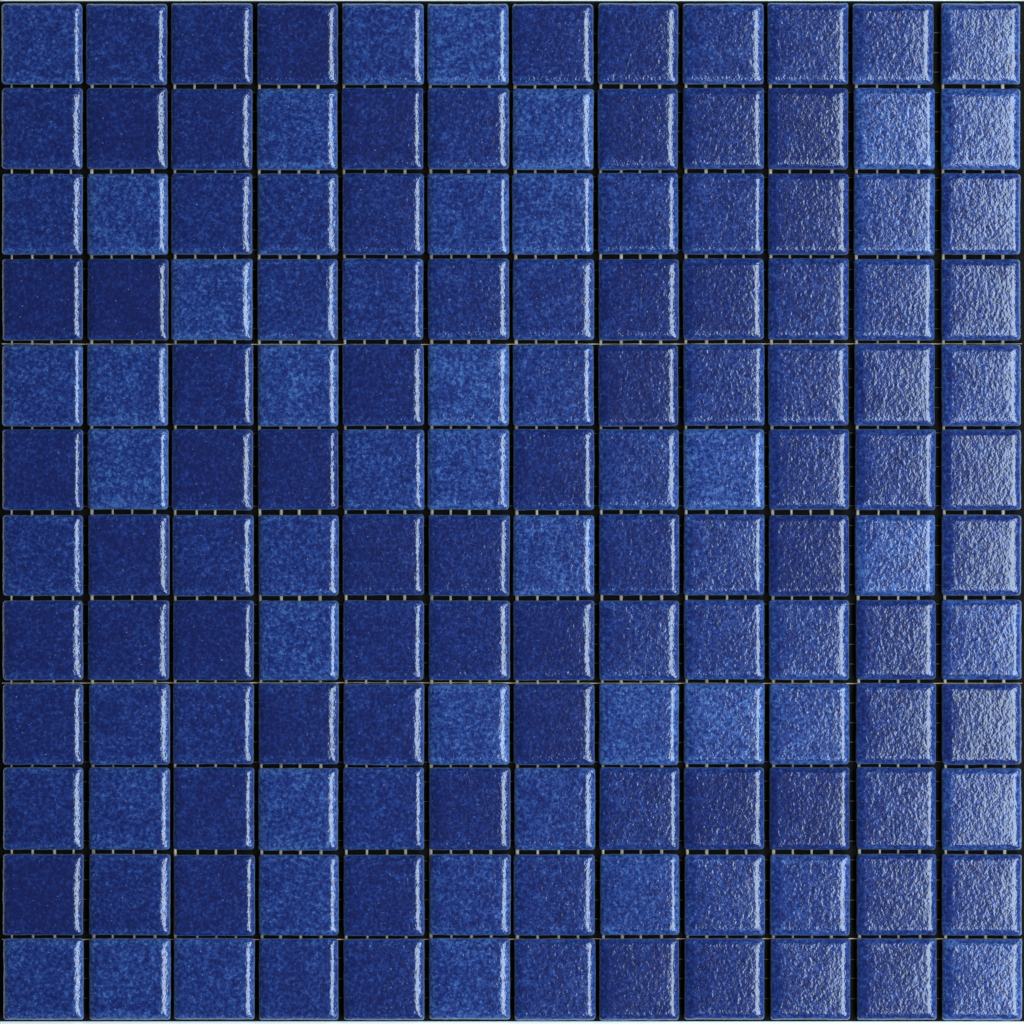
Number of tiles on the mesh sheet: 144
